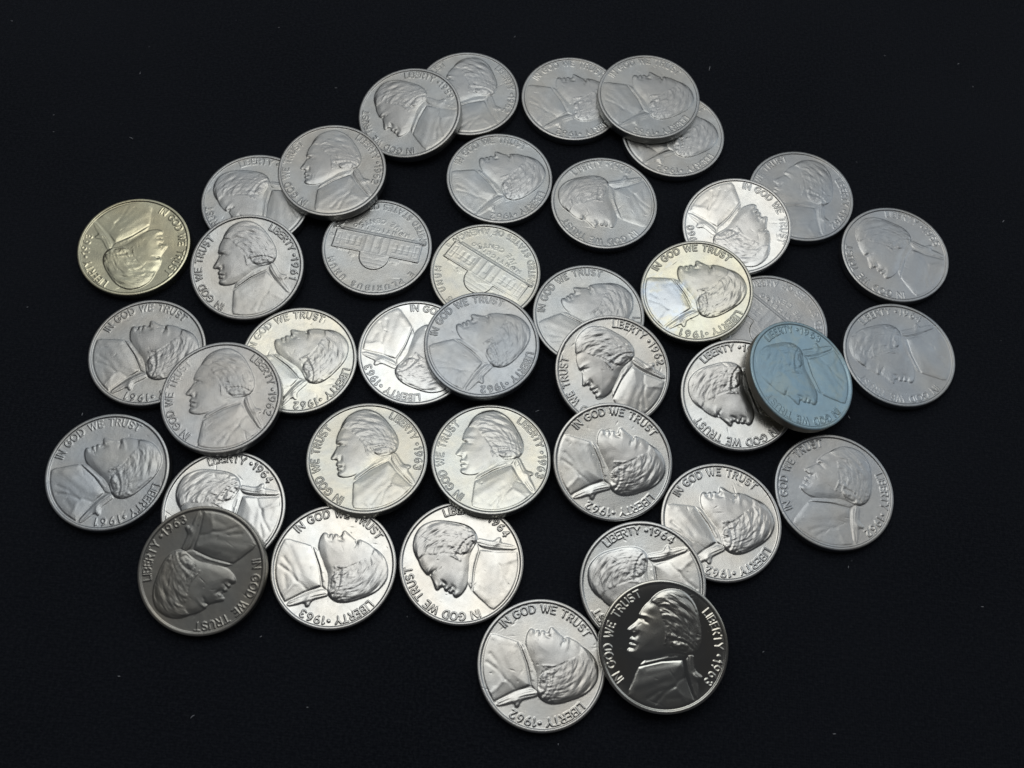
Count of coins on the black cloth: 41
